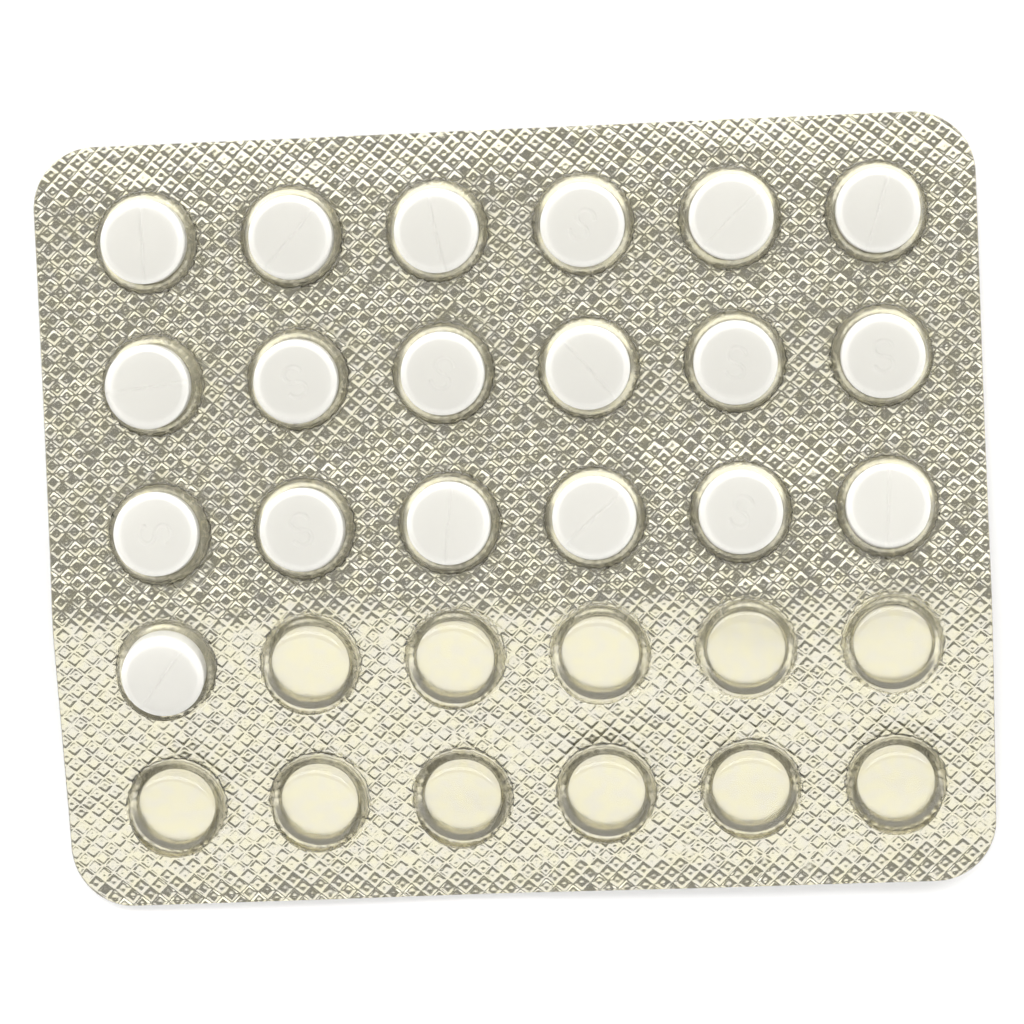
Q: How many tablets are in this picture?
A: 19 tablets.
